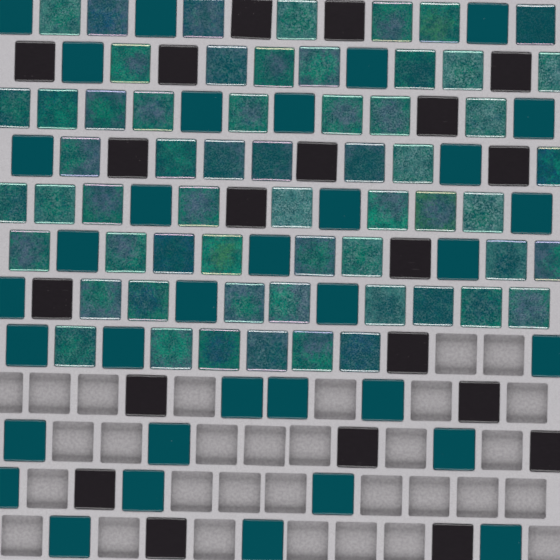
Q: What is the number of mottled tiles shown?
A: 59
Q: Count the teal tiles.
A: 34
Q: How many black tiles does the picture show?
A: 20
